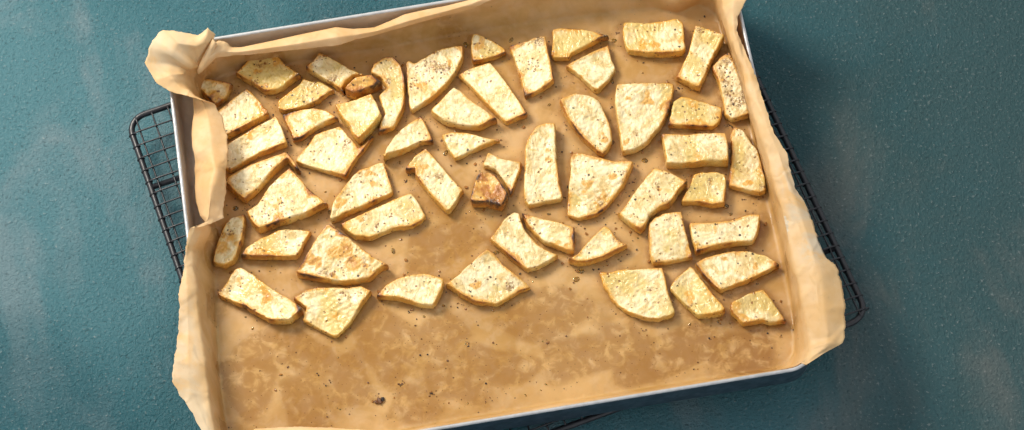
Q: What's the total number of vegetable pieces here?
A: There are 55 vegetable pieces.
